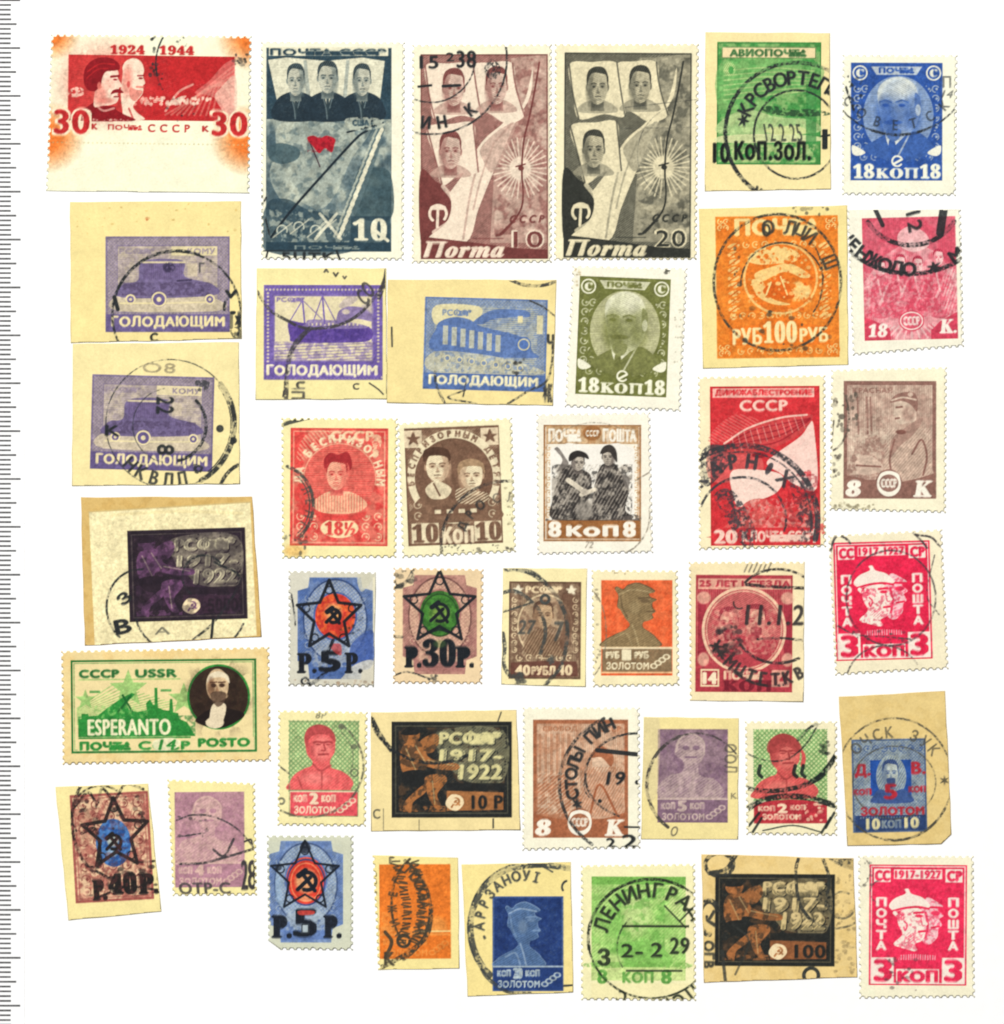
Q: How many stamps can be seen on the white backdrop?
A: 40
